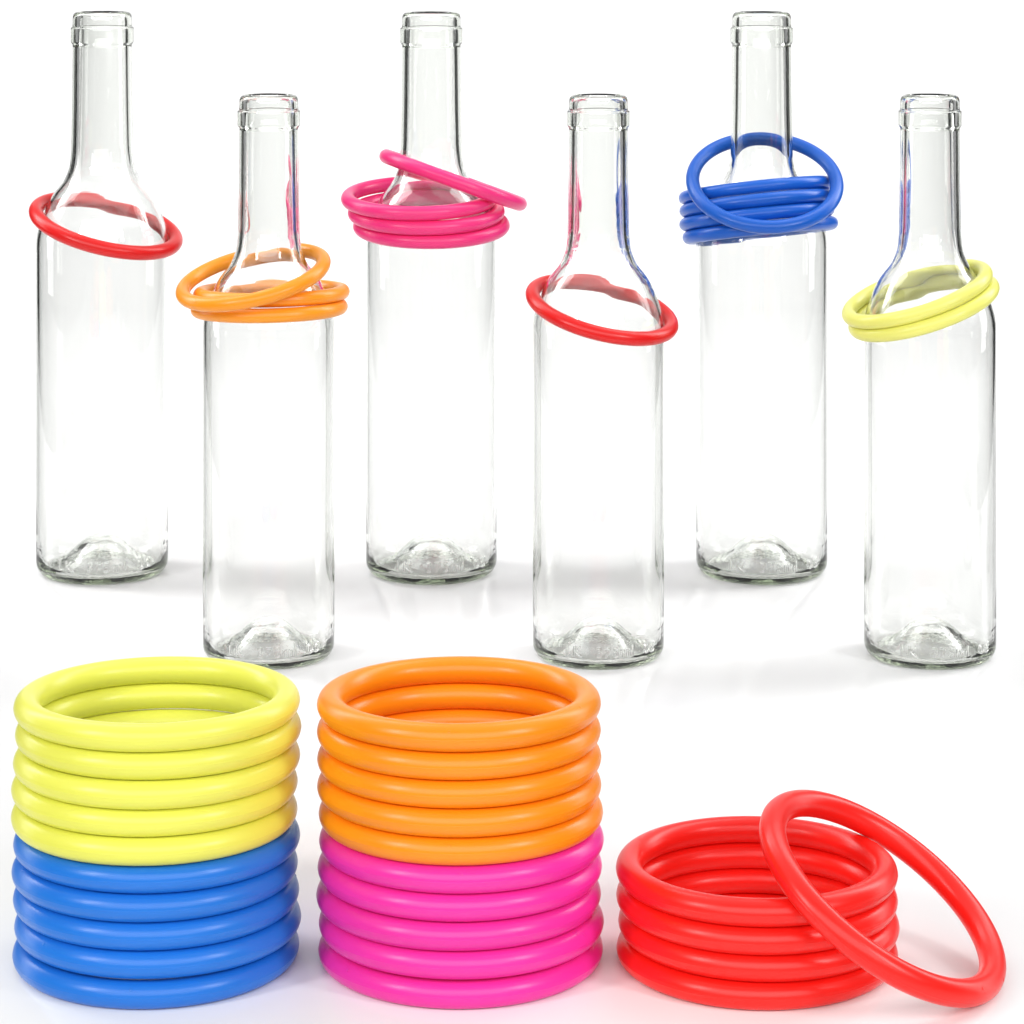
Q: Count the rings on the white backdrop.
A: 41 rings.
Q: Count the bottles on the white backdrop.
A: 6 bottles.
